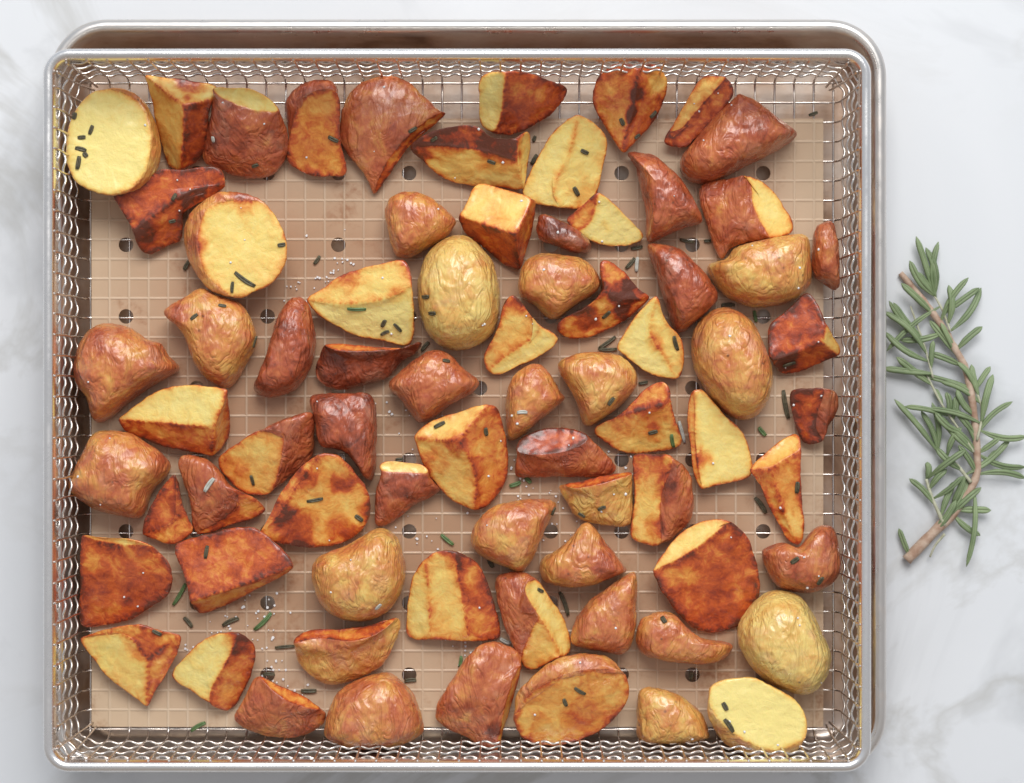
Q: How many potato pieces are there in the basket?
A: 74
